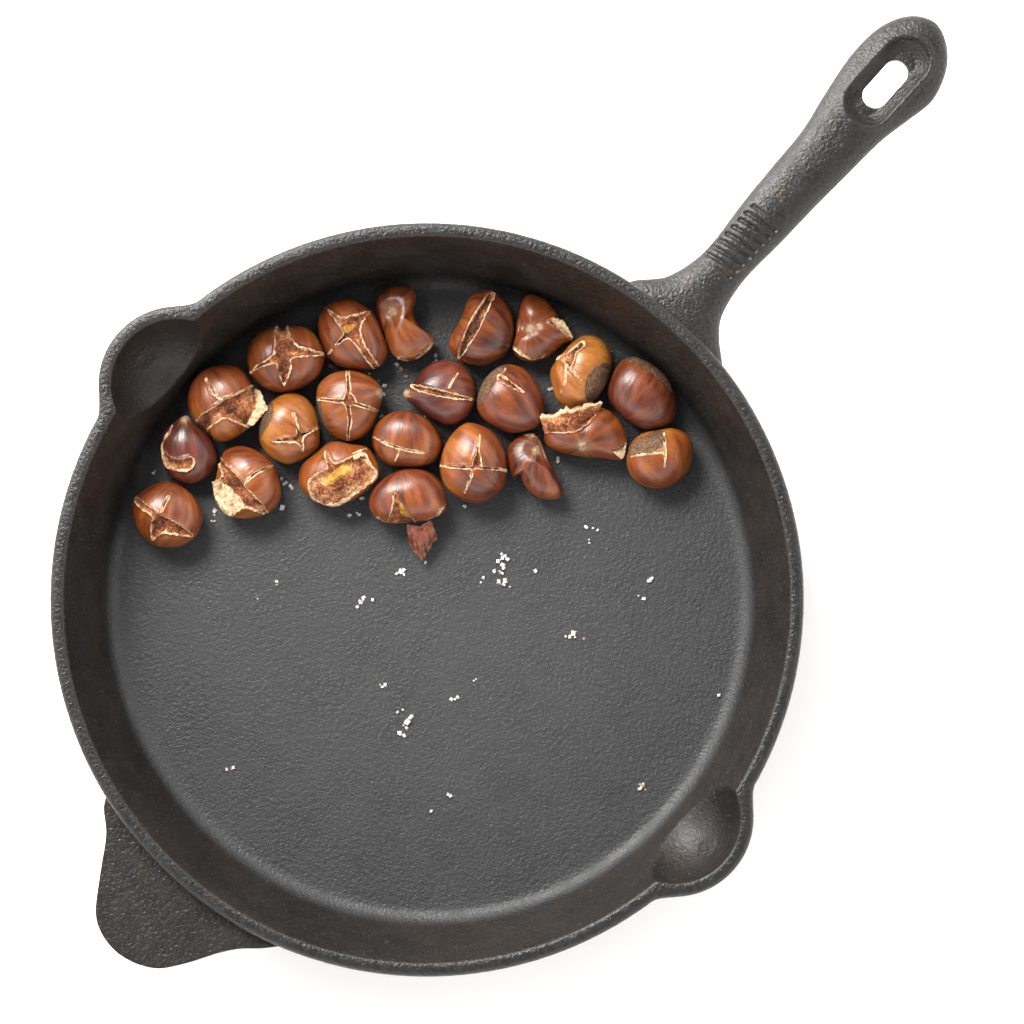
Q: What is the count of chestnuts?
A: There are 22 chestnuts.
